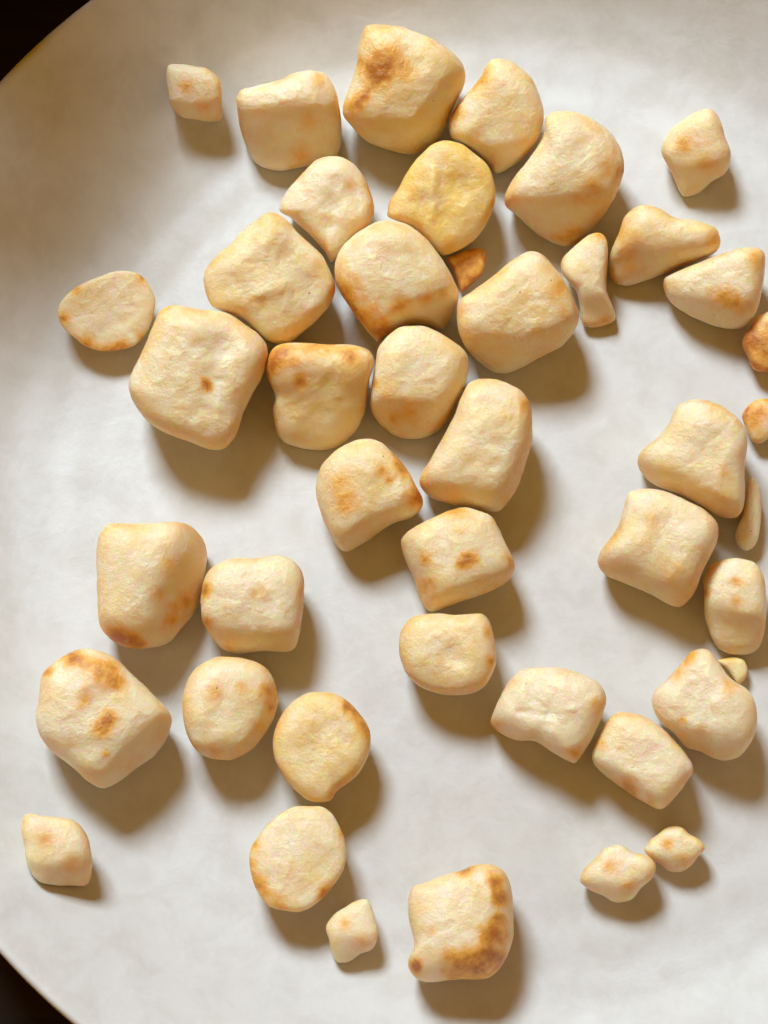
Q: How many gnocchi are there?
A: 44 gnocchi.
